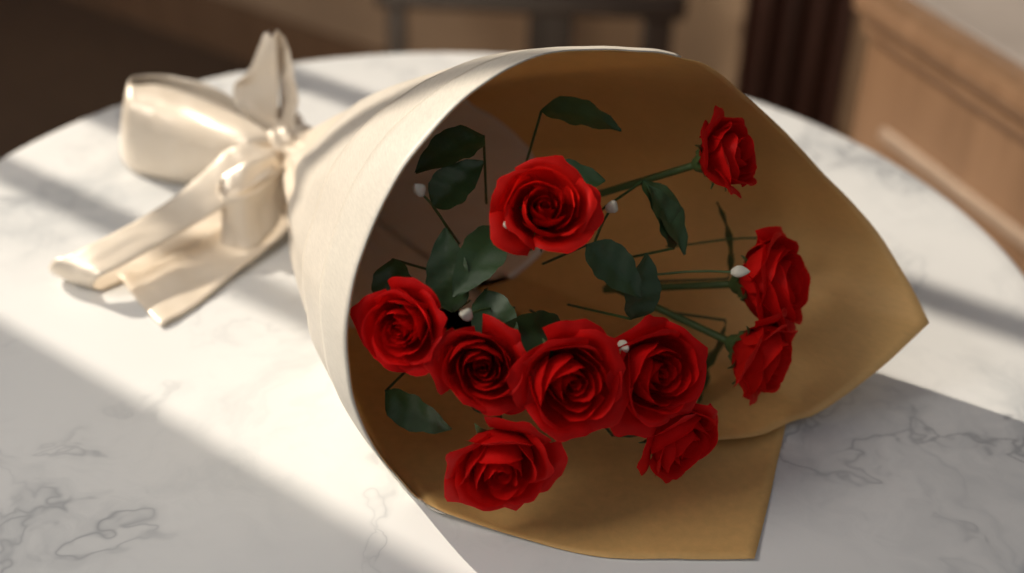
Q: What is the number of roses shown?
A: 10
